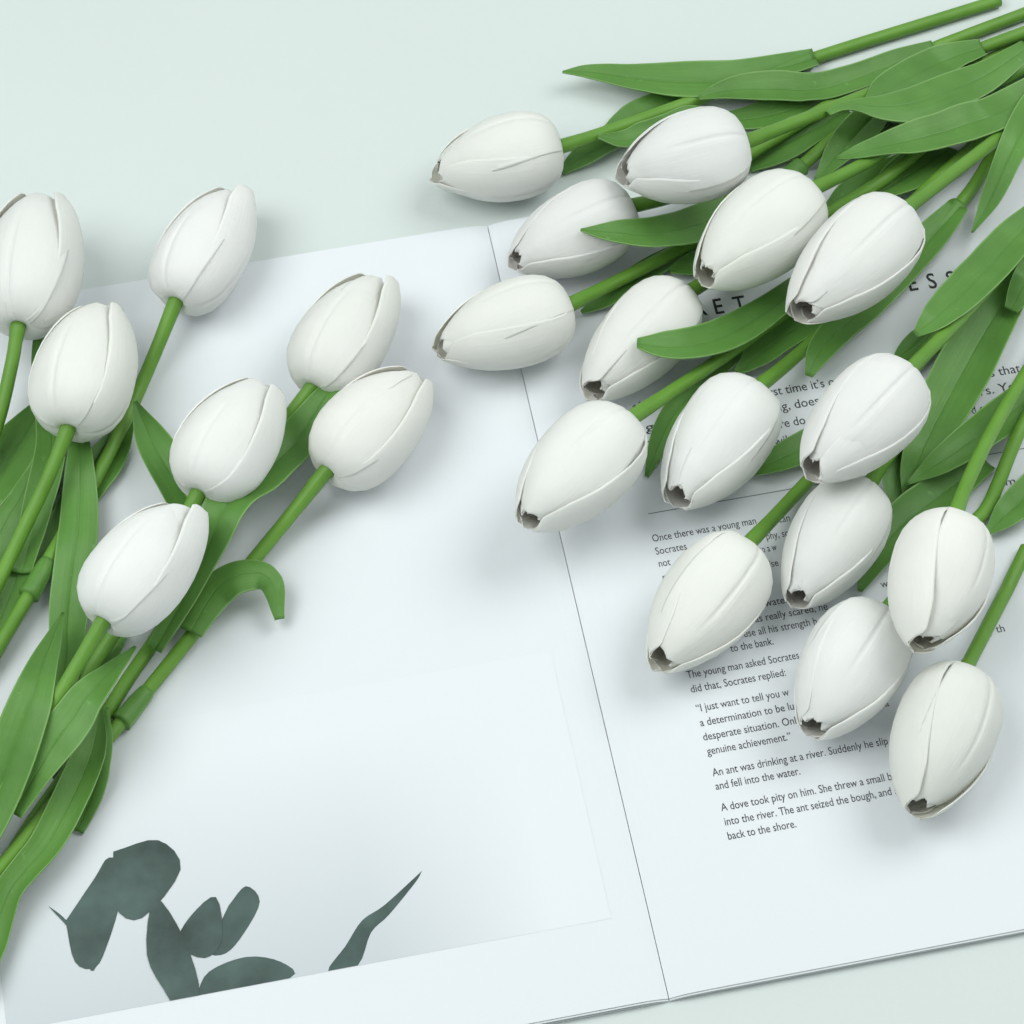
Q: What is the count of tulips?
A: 22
